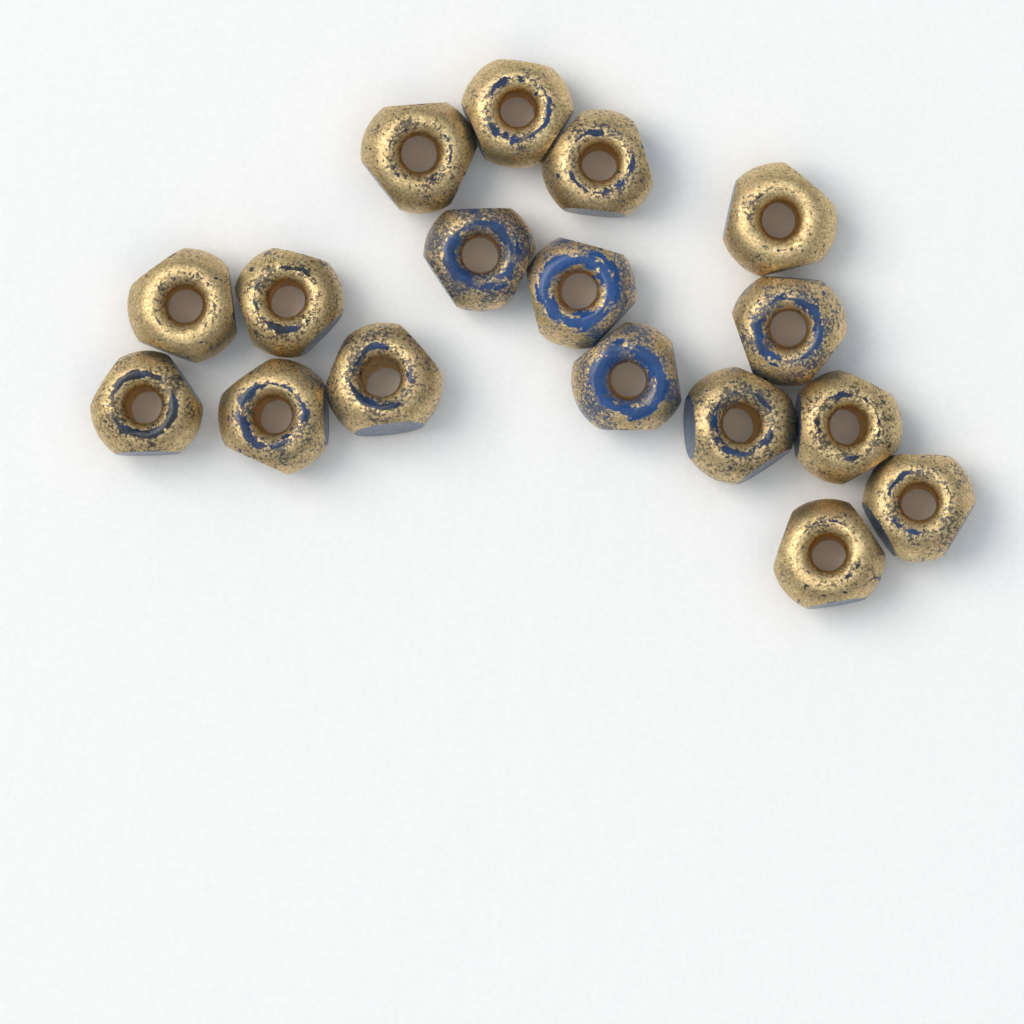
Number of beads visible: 17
